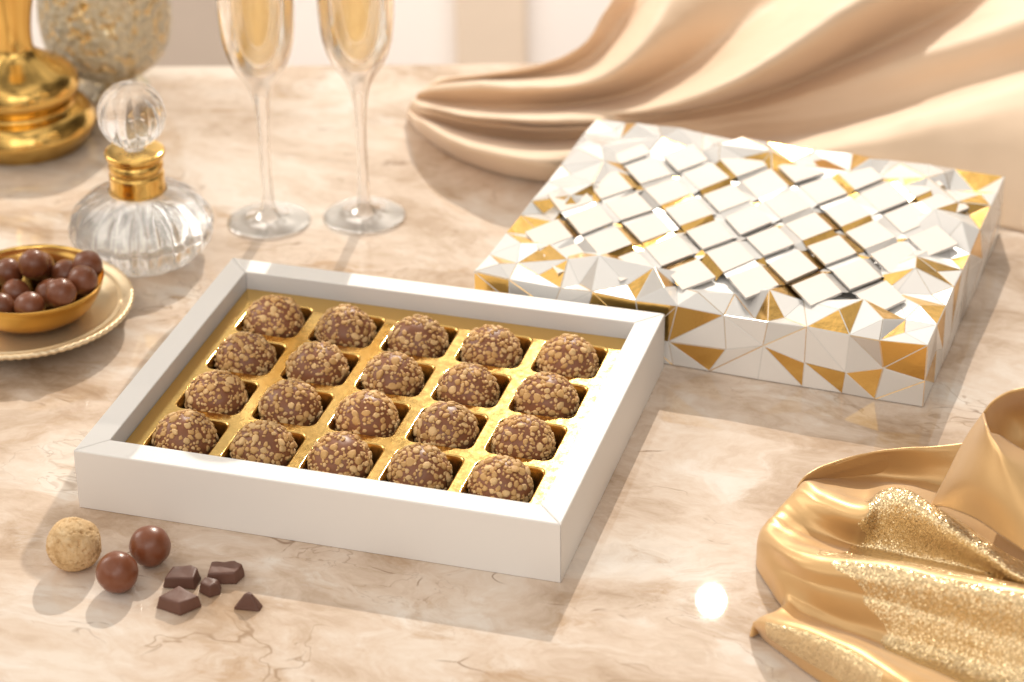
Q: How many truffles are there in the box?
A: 20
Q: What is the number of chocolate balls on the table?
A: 13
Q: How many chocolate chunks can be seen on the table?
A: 5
